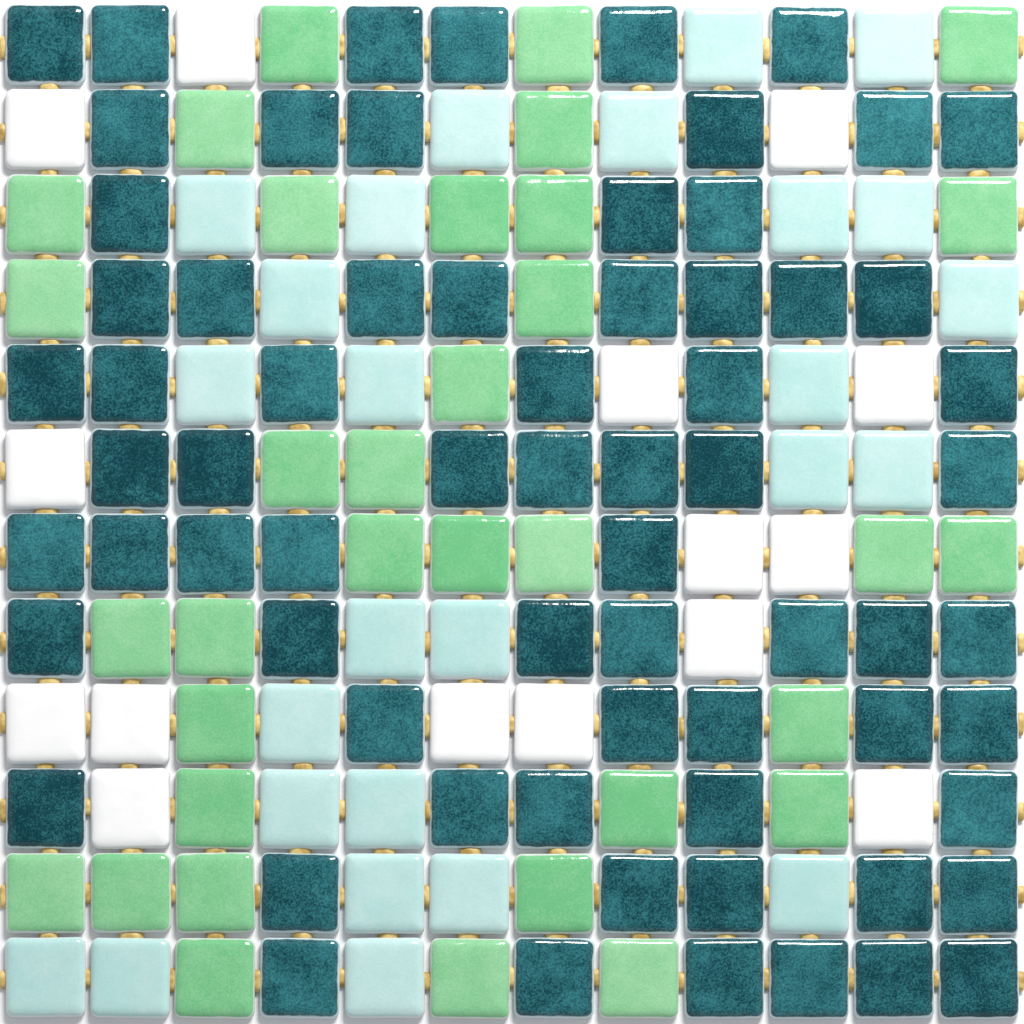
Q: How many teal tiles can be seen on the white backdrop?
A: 69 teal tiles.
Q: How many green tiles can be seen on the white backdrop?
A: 34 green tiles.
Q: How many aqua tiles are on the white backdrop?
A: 26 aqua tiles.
